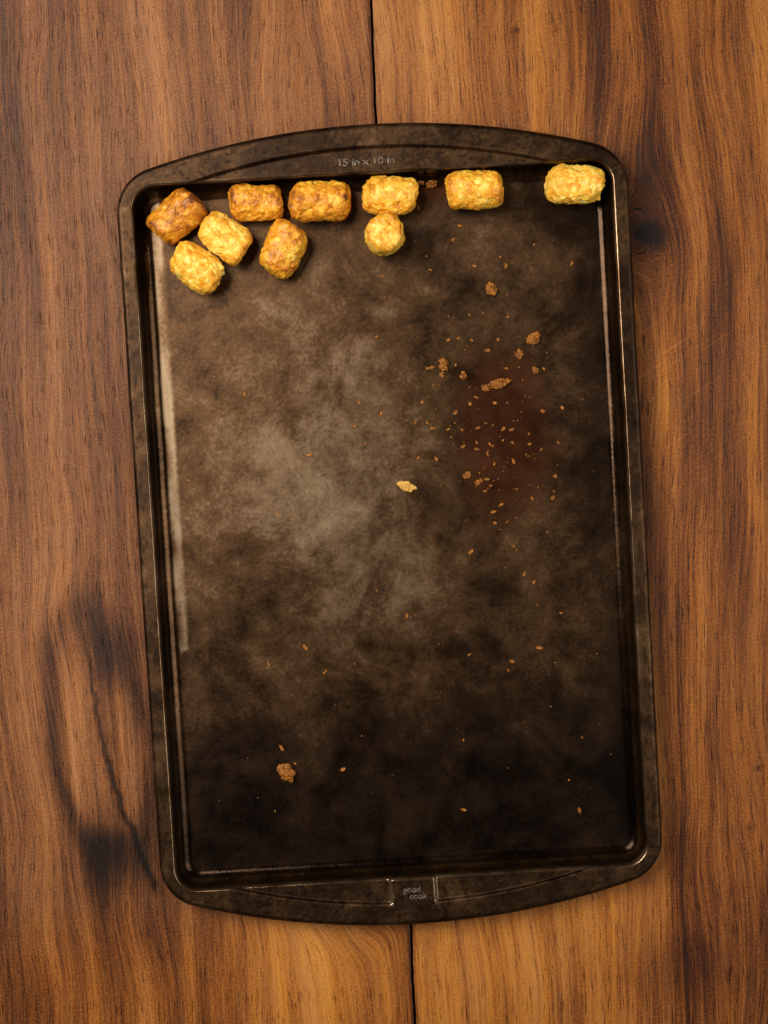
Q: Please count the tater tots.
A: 10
